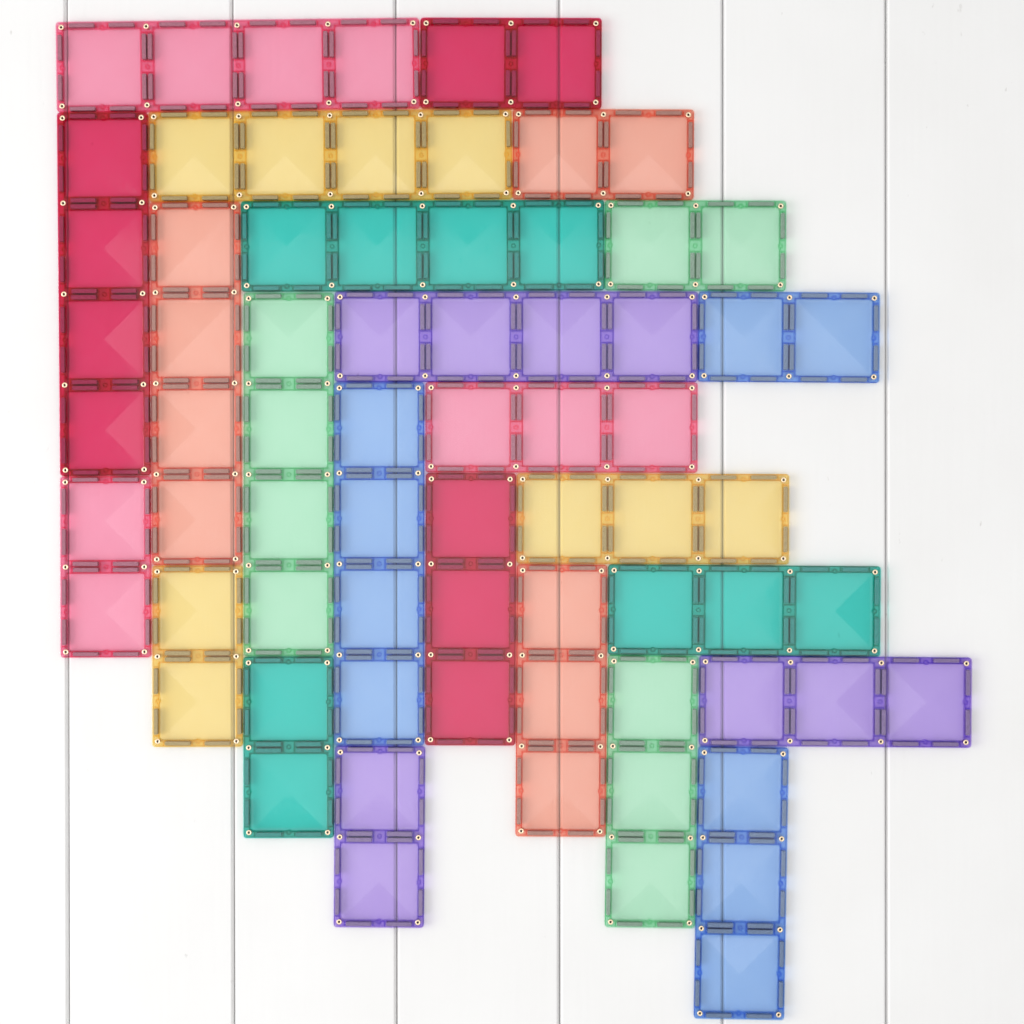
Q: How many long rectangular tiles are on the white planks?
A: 8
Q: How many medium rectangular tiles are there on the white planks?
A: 8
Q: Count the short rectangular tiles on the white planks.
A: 8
